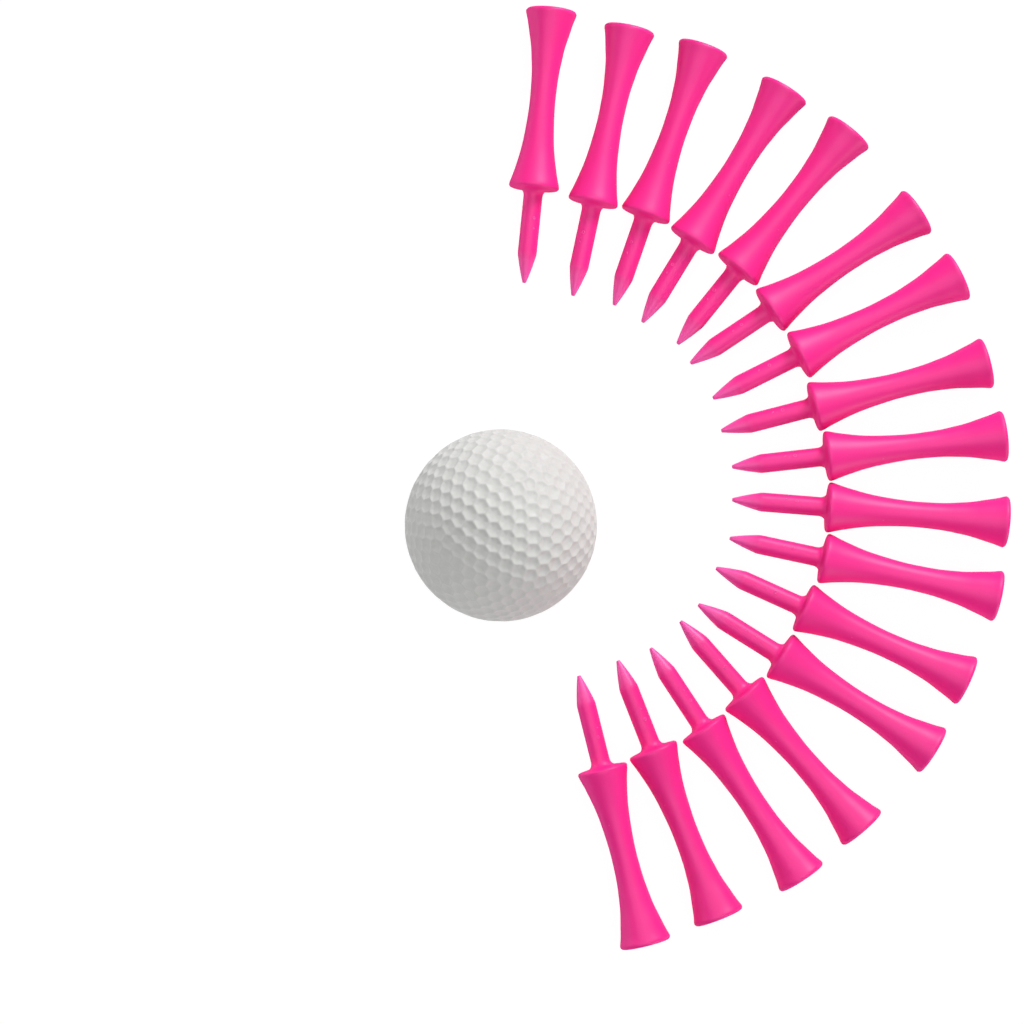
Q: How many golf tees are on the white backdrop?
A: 17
